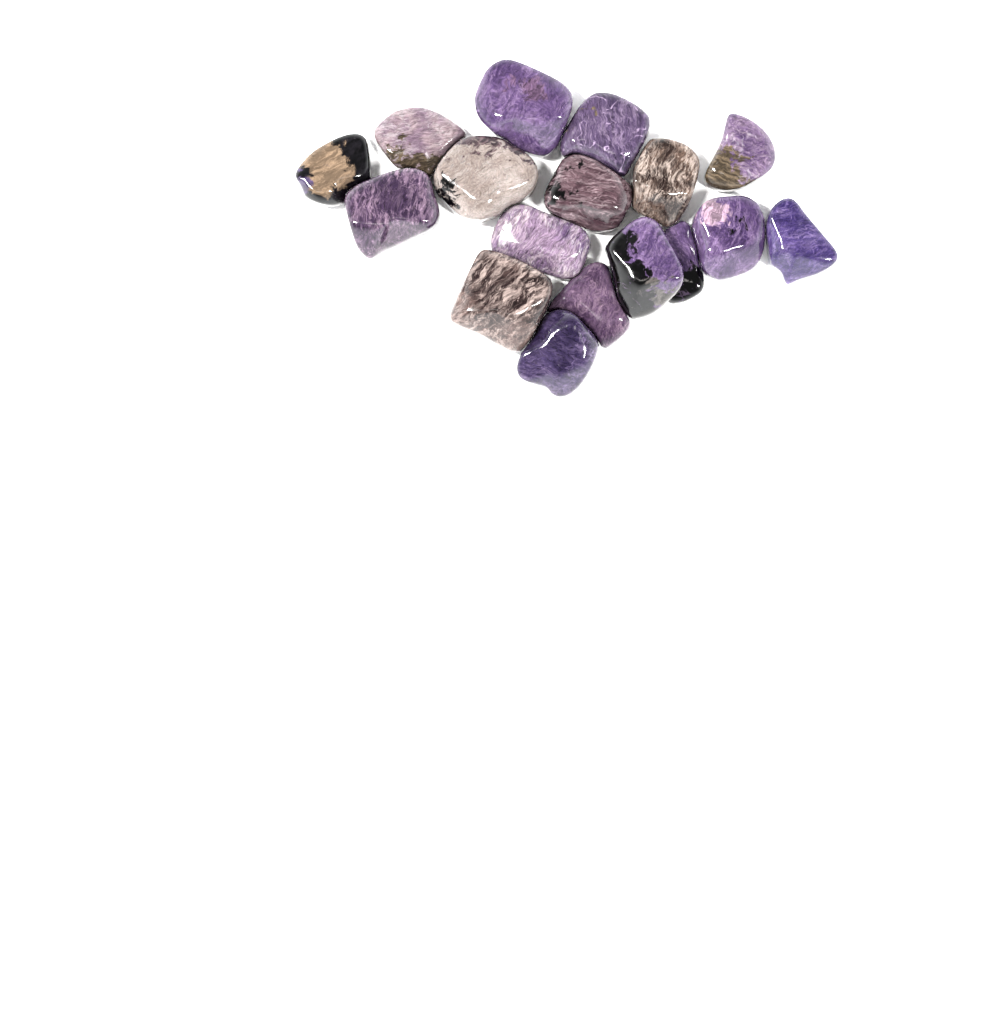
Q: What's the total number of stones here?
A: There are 17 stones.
